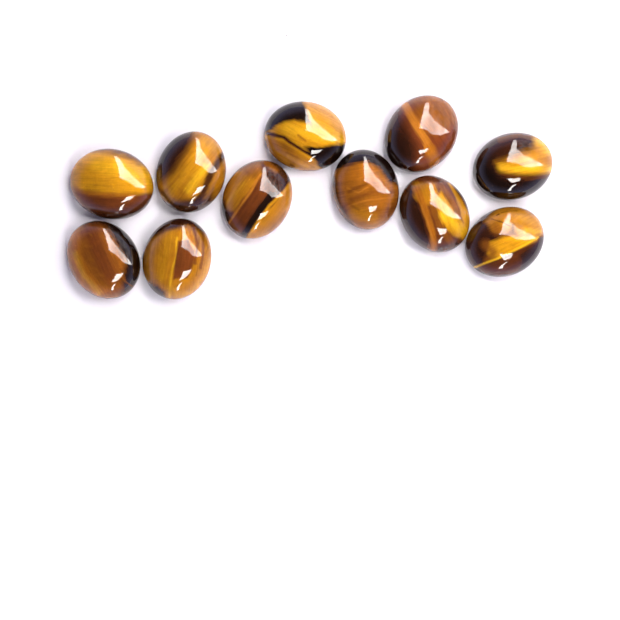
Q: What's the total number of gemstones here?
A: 11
